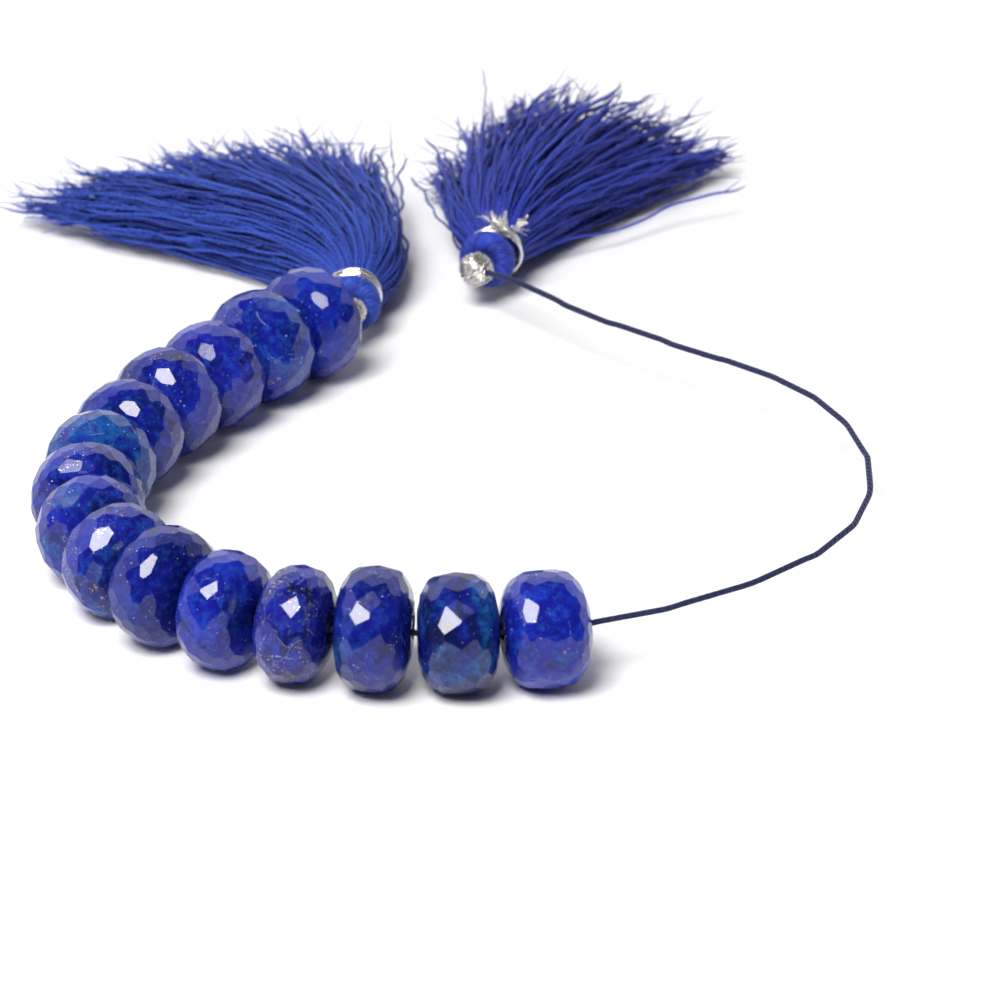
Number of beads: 15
